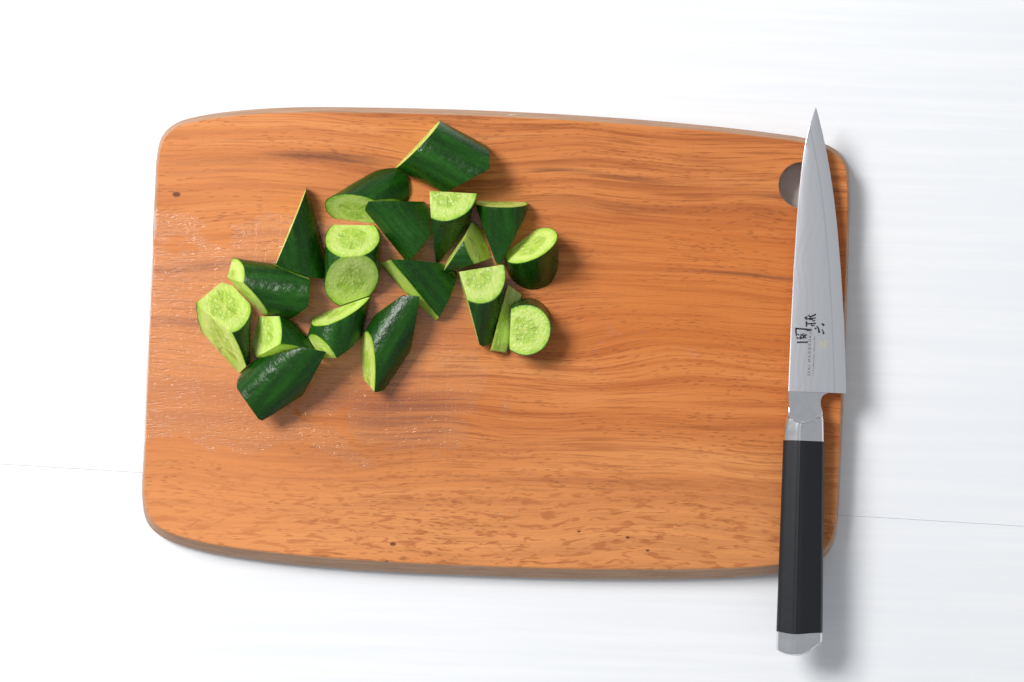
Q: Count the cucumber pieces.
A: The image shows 19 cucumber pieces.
